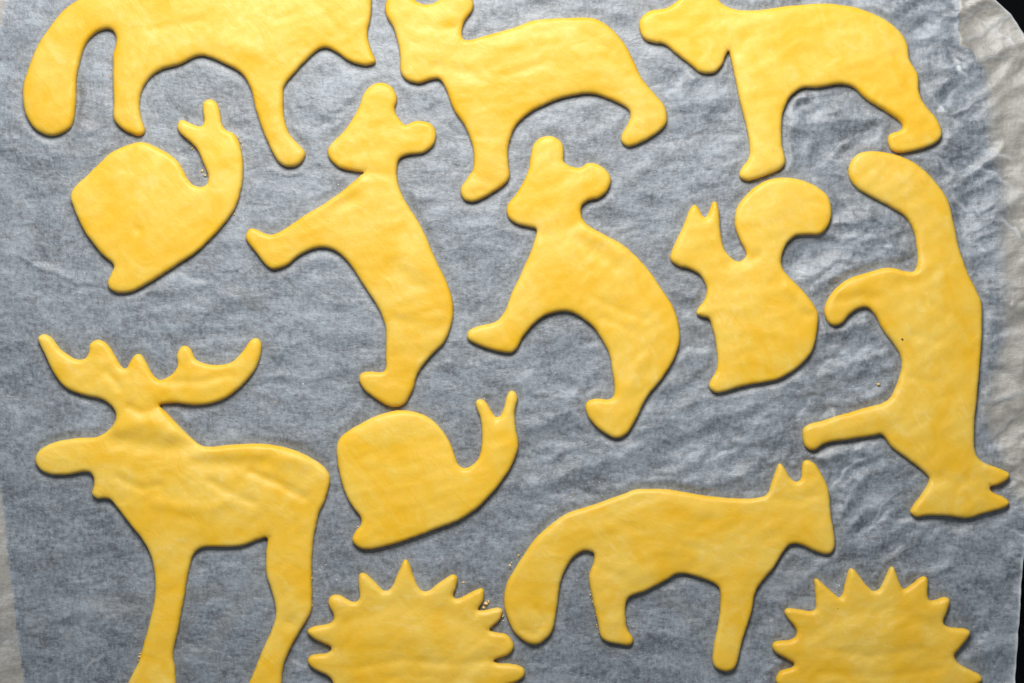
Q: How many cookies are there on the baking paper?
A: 13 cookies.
